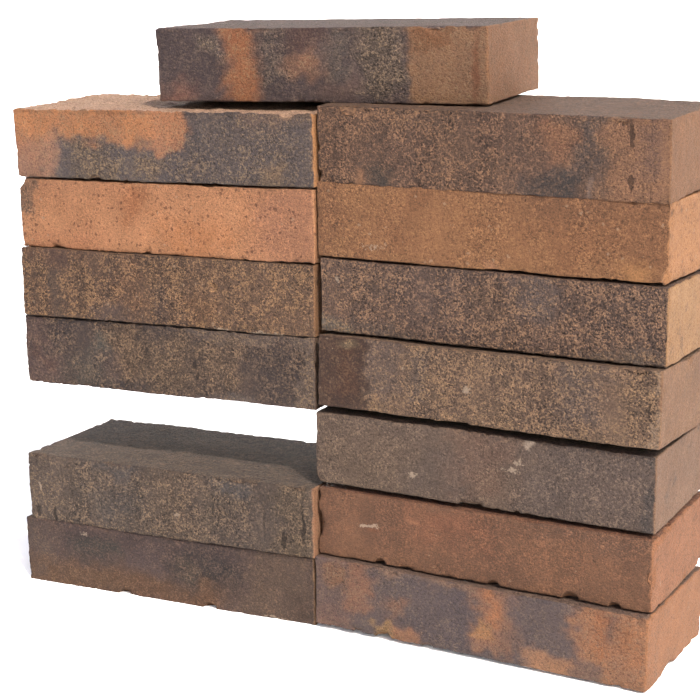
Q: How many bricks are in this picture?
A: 14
